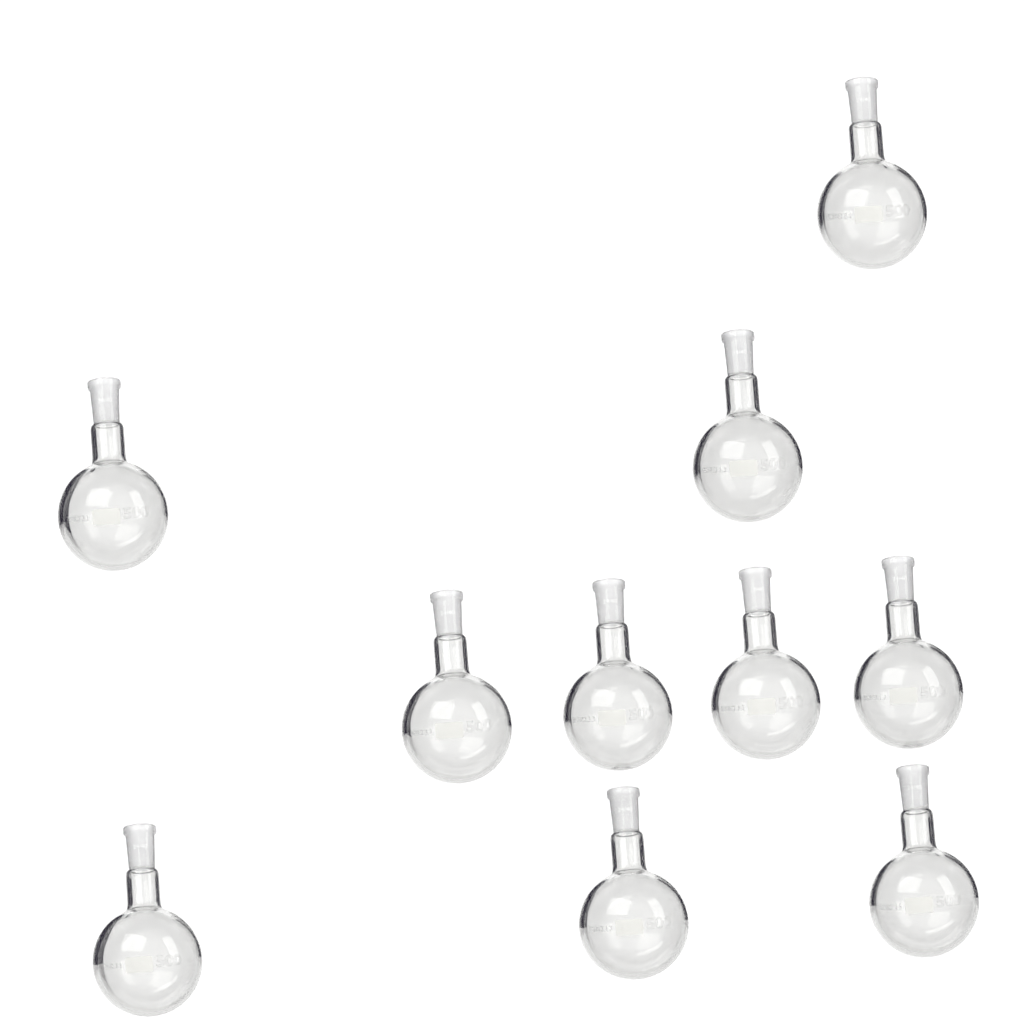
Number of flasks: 10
